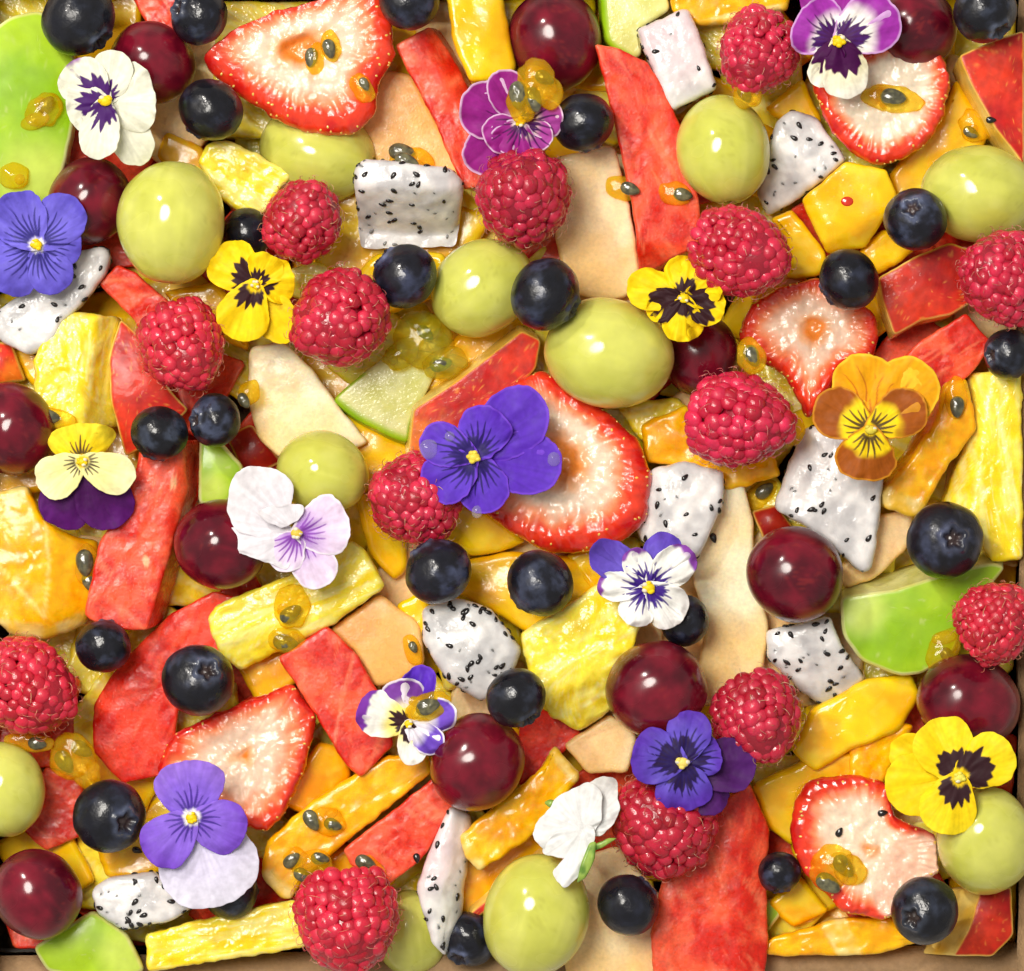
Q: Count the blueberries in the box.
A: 27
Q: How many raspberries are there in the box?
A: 14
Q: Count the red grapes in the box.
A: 12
